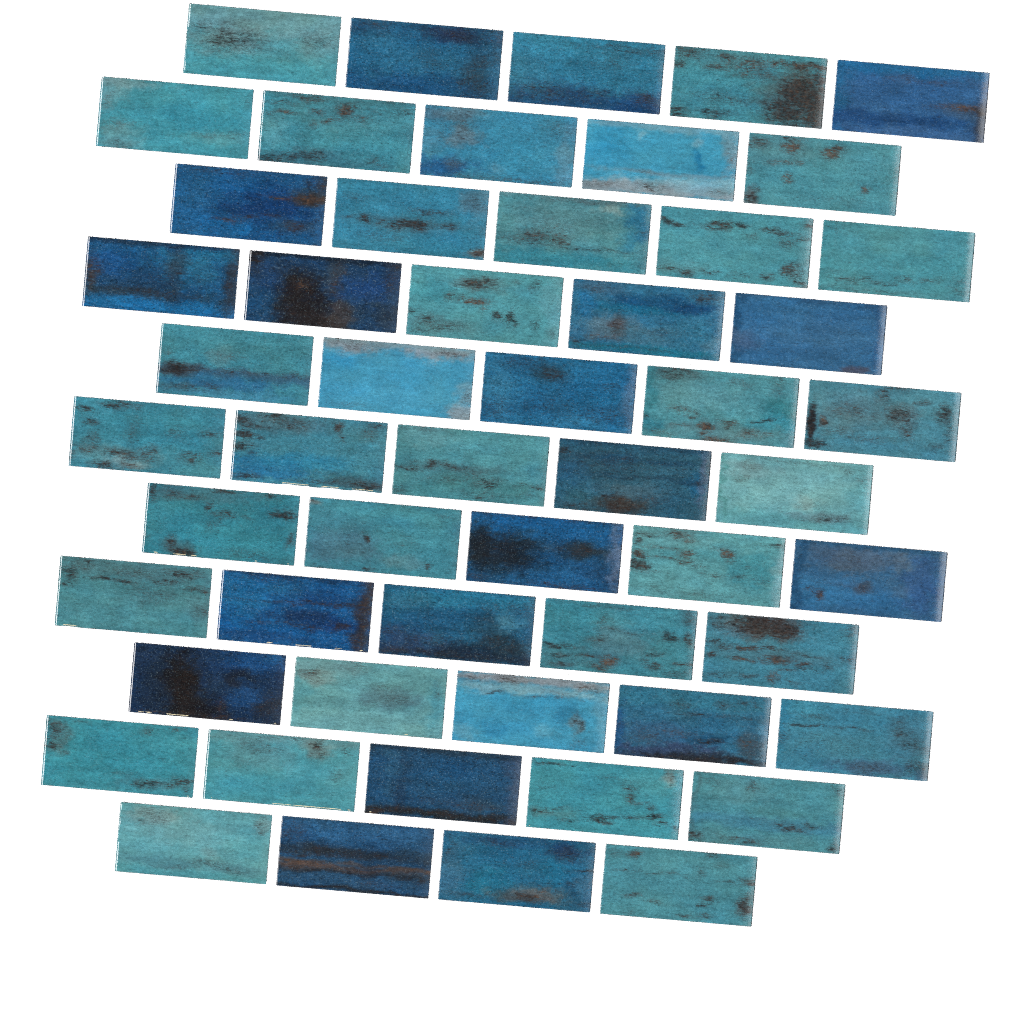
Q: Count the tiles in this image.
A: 54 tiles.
